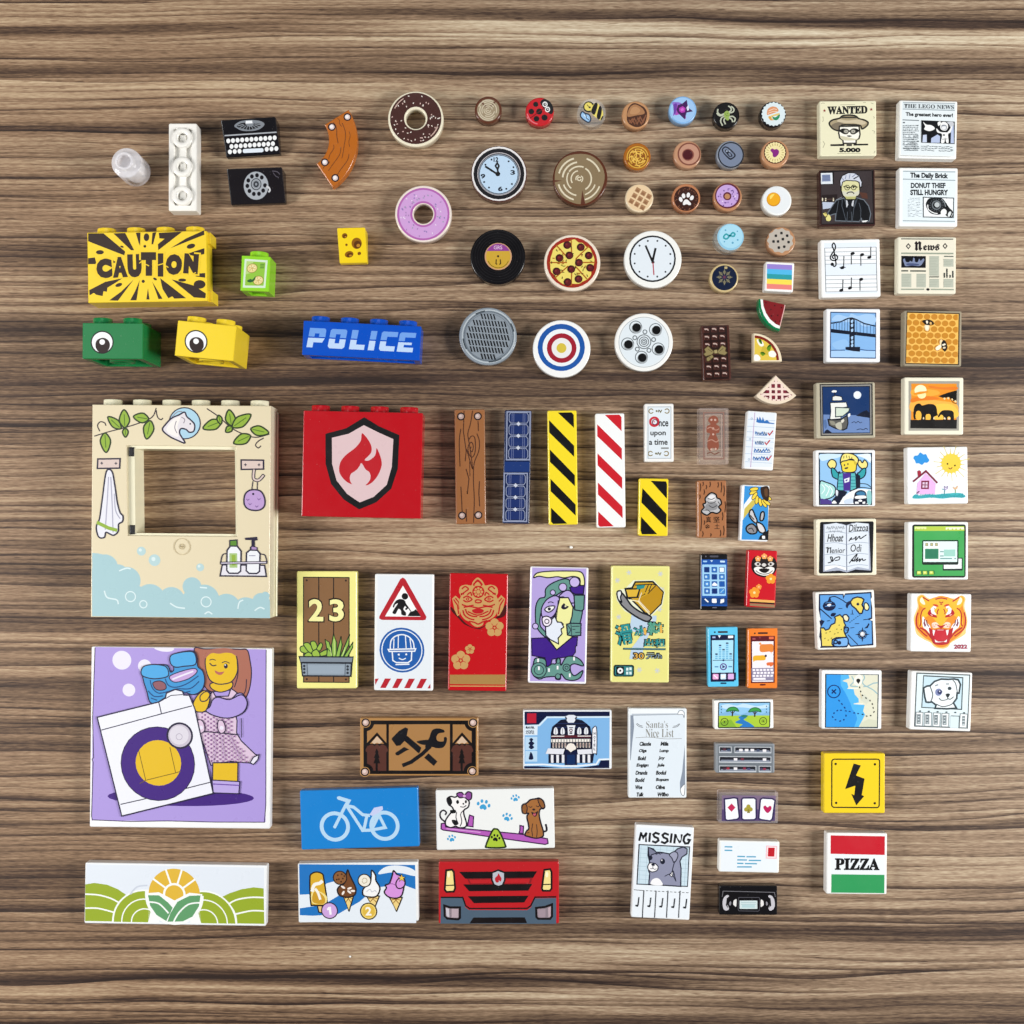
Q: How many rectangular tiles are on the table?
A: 34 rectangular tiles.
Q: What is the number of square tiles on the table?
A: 22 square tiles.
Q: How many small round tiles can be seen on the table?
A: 18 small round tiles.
